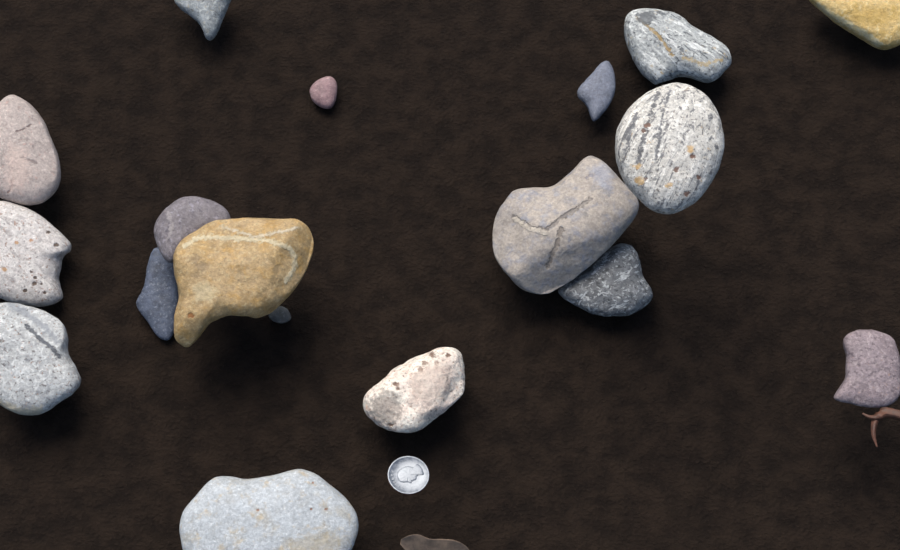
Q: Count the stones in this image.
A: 18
